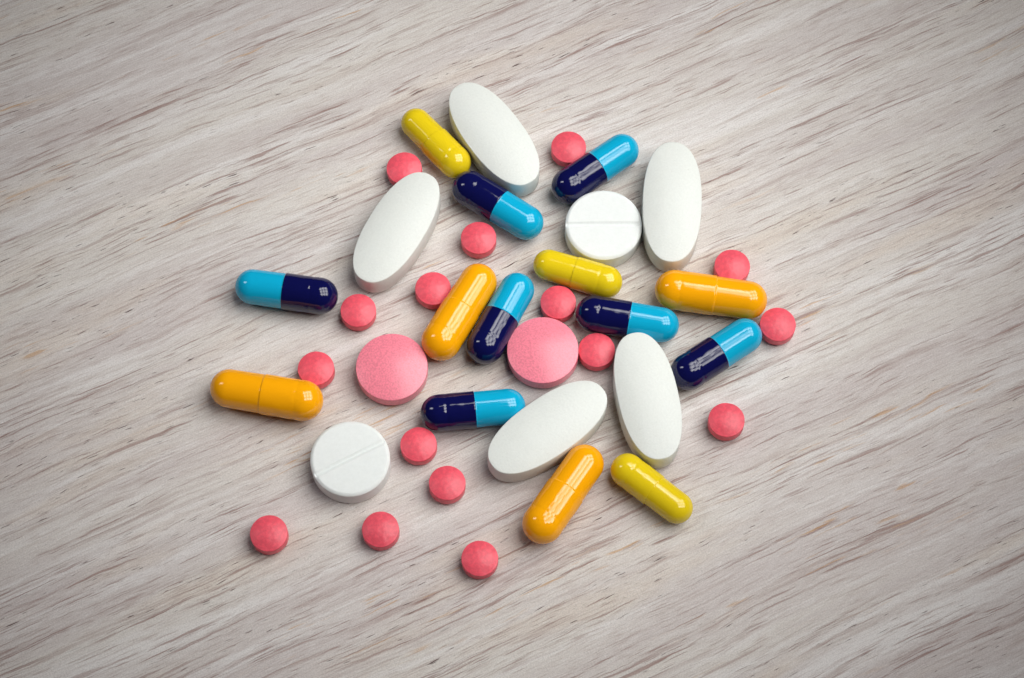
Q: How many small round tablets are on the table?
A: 16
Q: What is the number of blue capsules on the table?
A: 7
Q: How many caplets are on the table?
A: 5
